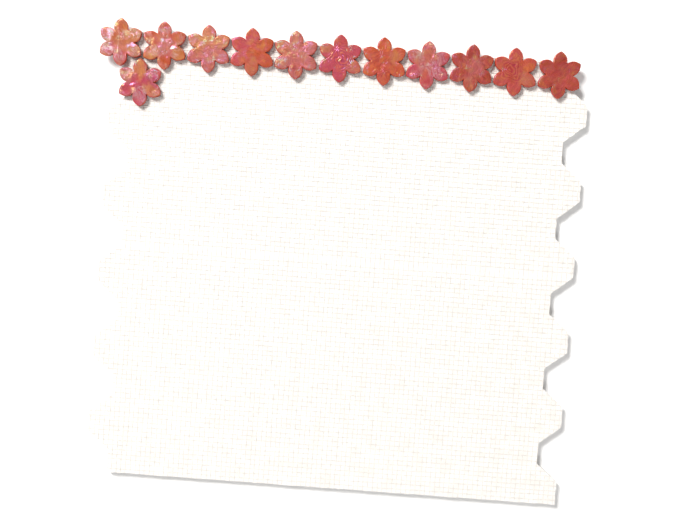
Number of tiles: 12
